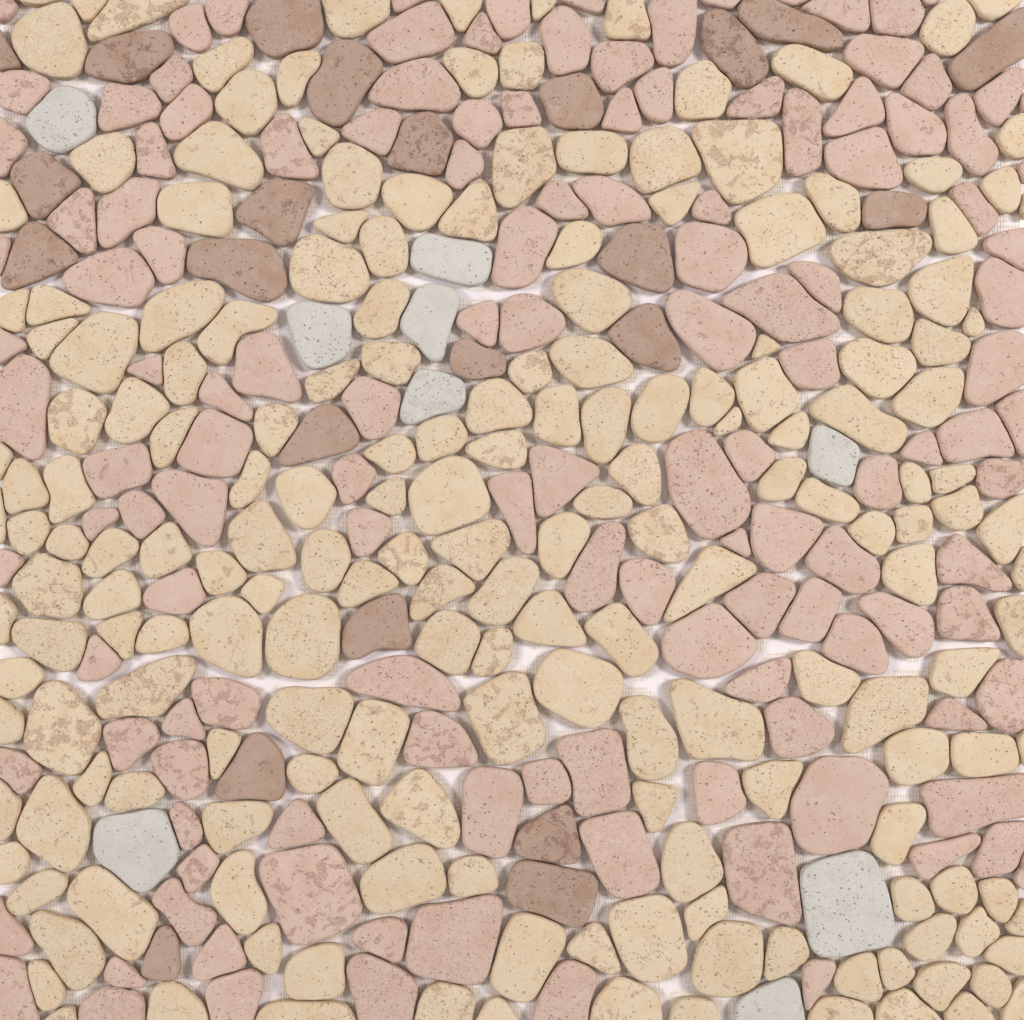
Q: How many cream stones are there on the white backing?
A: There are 194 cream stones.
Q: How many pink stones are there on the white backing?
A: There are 136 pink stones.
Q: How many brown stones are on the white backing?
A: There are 23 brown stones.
